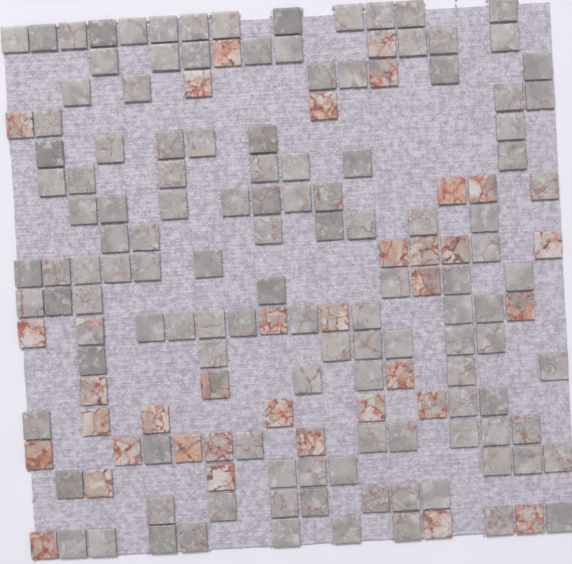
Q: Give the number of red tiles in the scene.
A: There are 36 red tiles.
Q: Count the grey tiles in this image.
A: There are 124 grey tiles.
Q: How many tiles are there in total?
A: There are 160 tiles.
